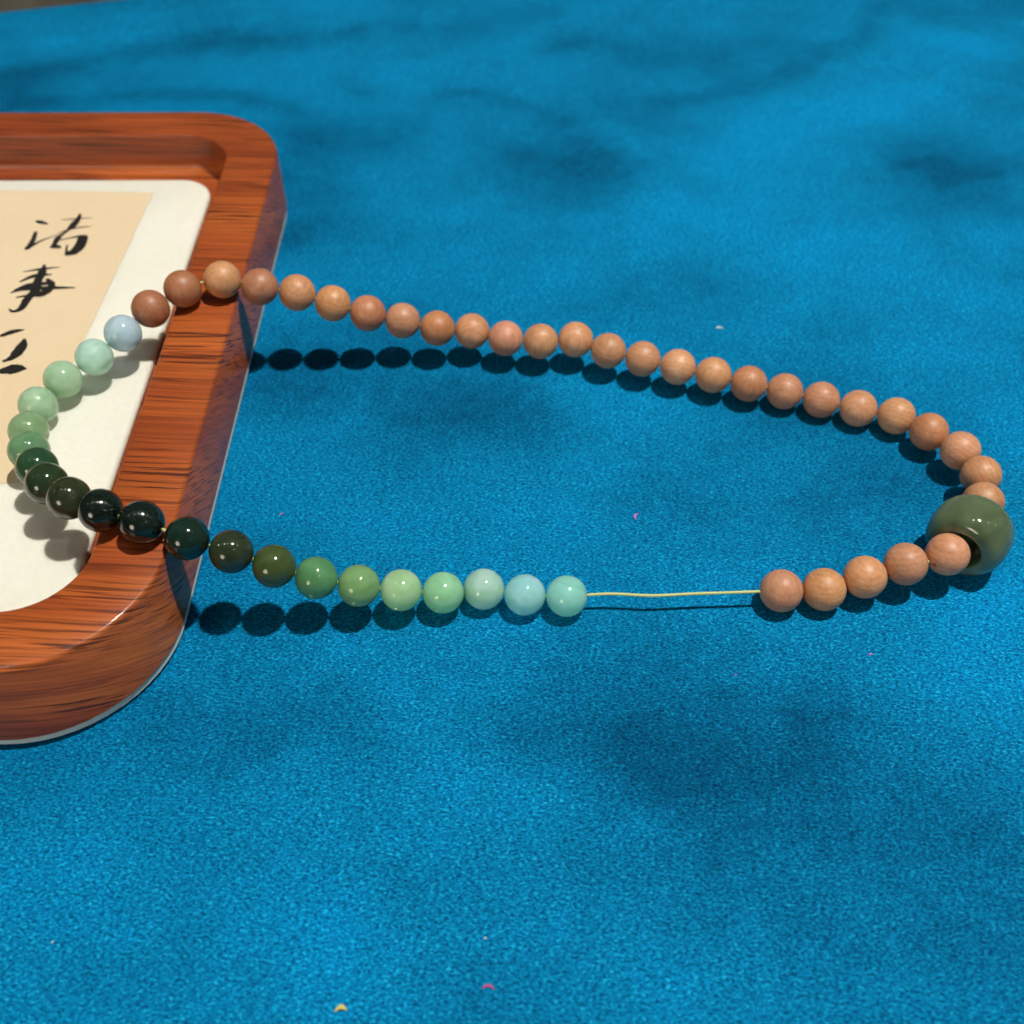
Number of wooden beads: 31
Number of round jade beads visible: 21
